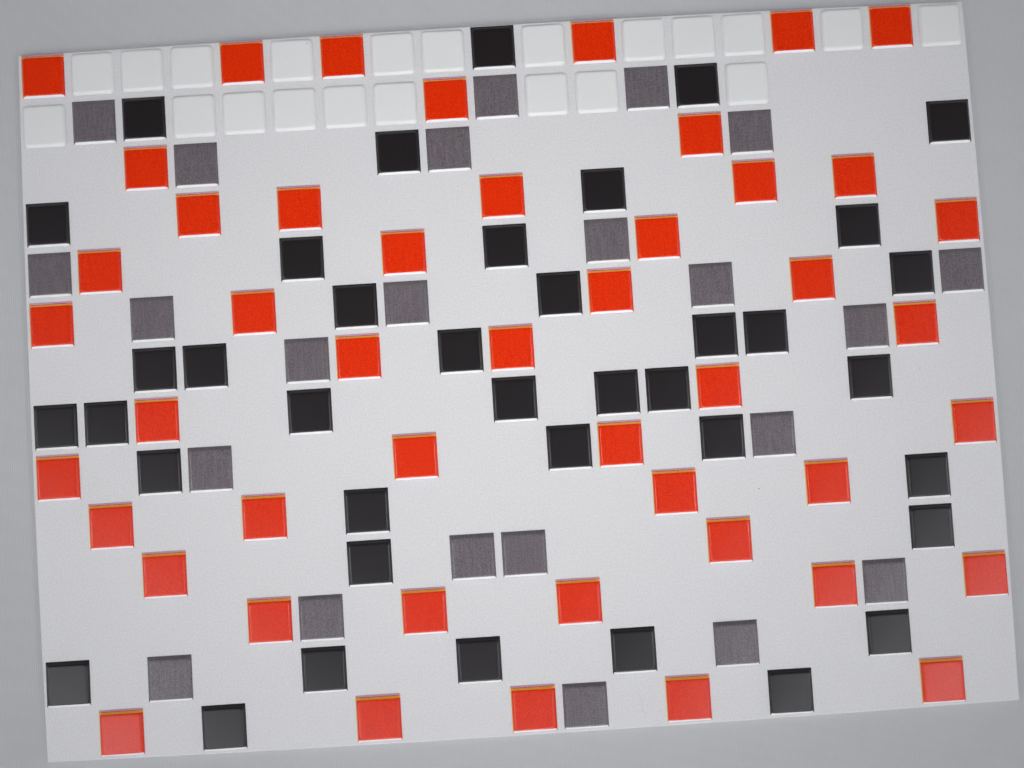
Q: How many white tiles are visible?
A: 21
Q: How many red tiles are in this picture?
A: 47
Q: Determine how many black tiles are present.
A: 39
